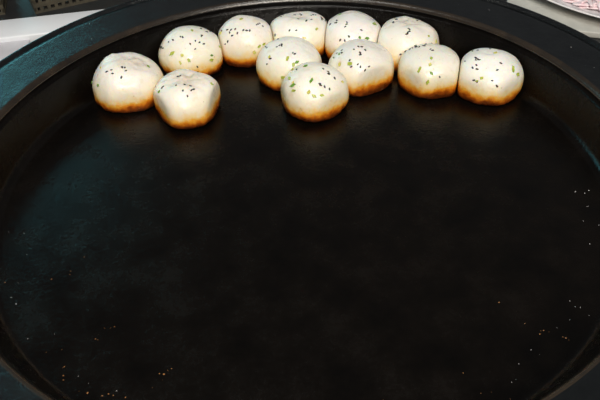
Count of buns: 12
